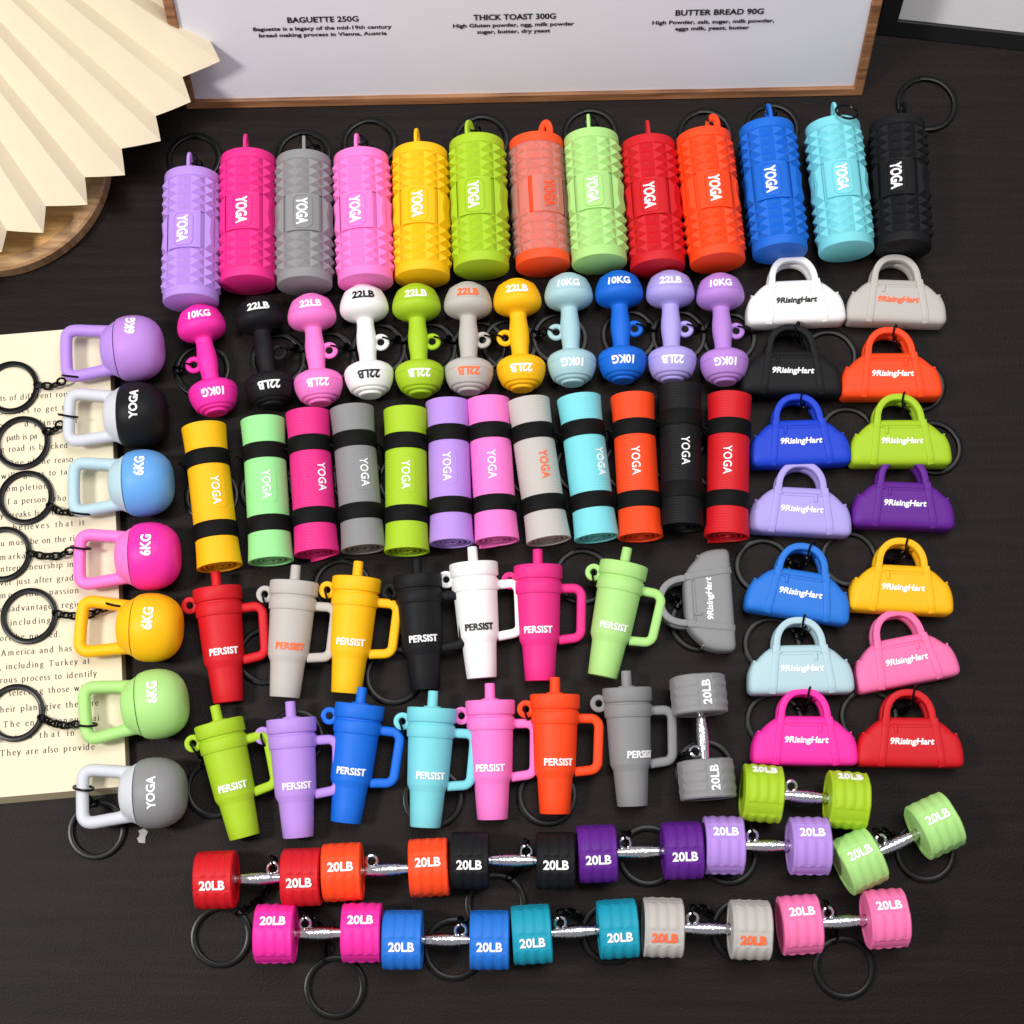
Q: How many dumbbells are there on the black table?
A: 24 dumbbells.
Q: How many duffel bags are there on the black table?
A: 15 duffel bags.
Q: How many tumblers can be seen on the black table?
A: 14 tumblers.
